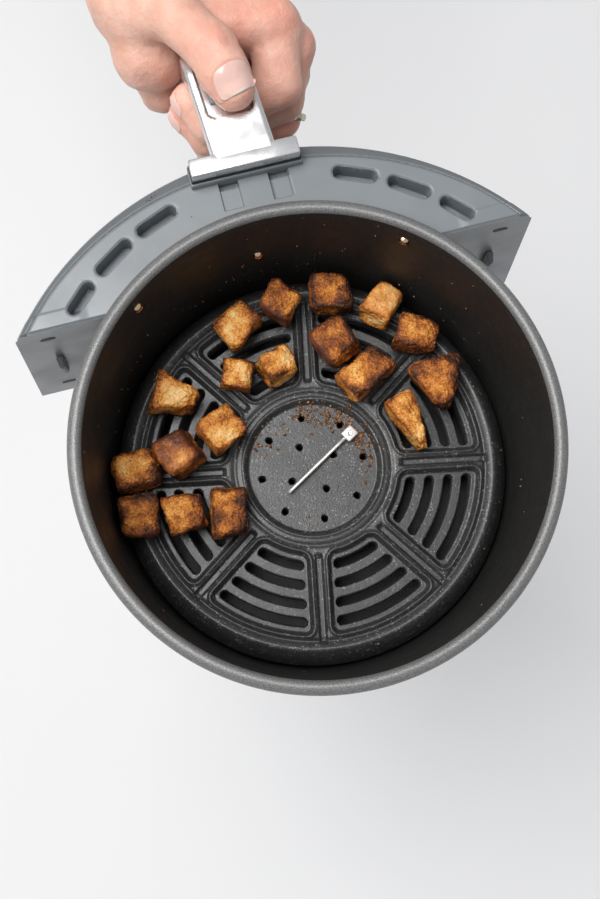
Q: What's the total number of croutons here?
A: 18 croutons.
